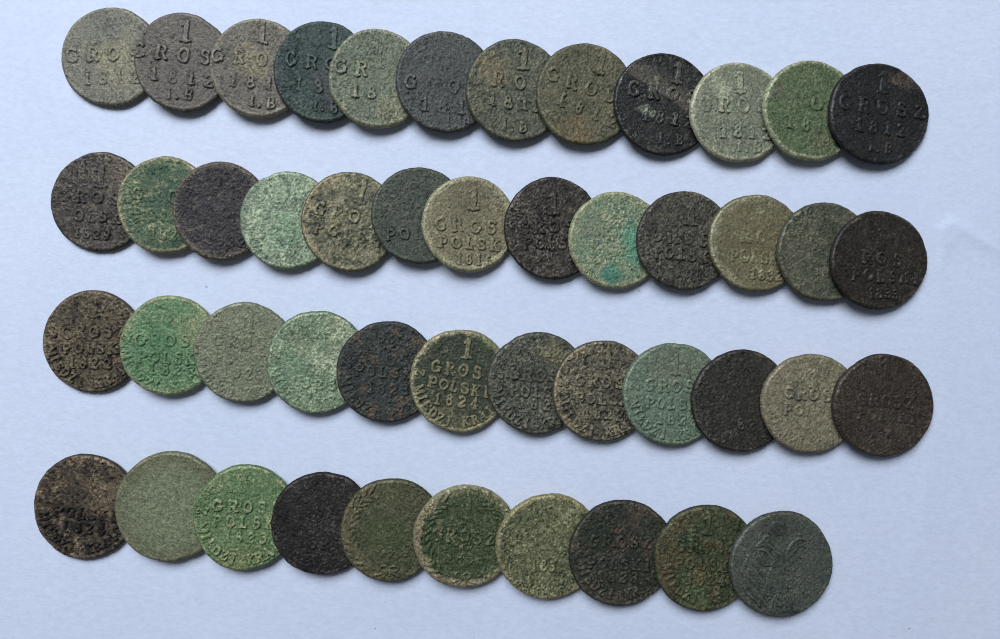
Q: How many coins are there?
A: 47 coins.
